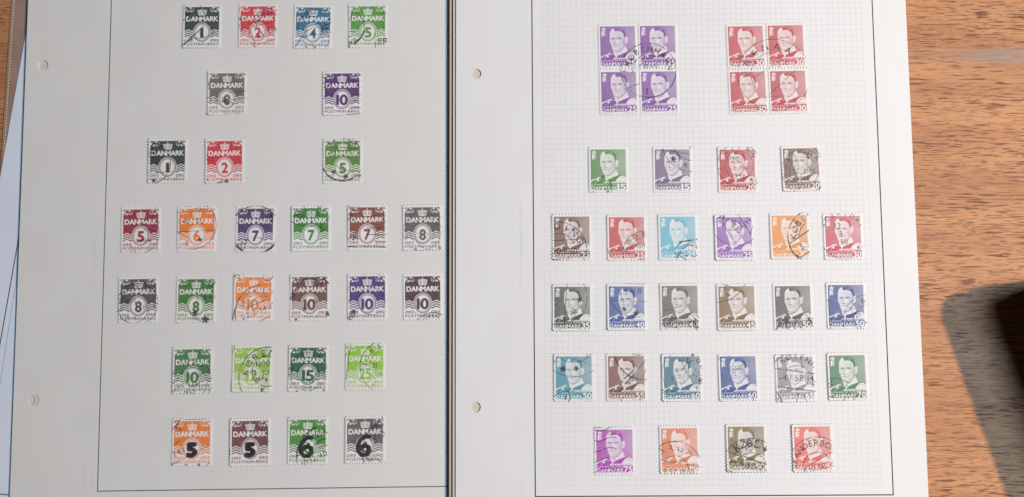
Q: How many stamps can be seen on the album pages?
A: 63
